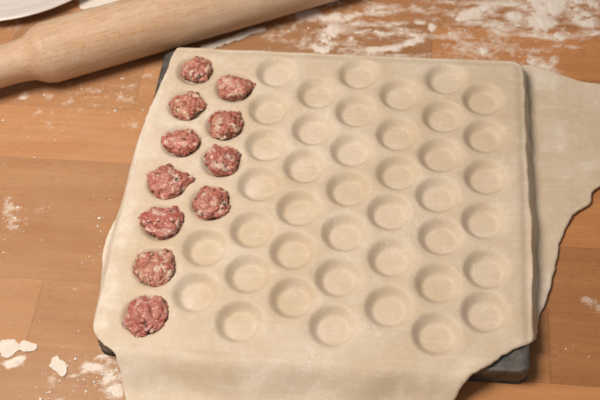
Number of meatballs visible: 11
